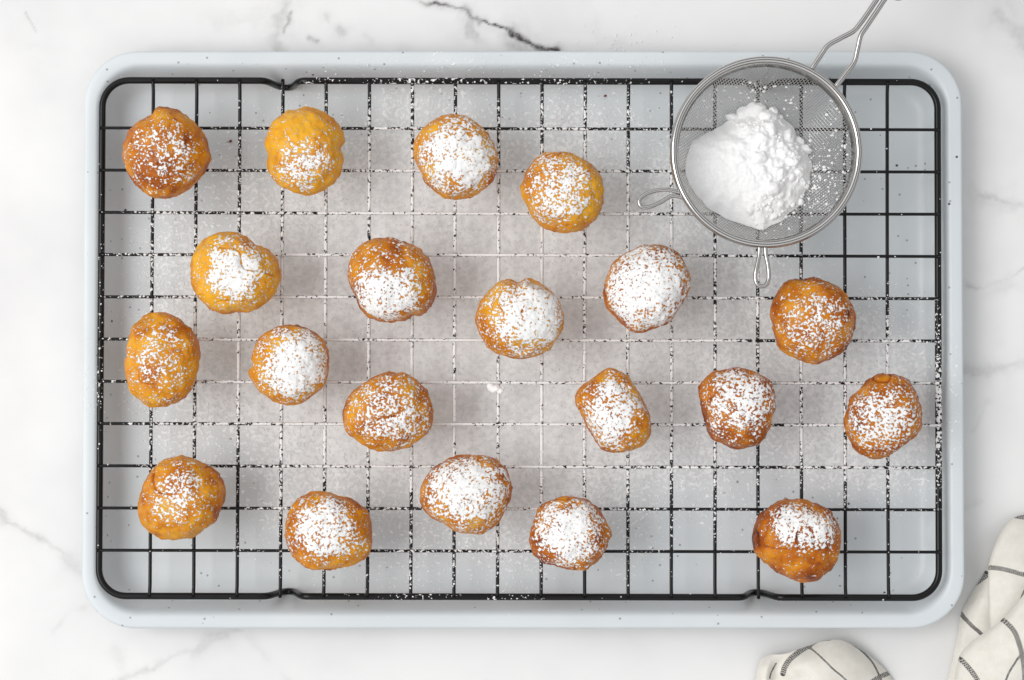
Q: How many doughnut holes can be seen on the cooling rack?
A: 20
